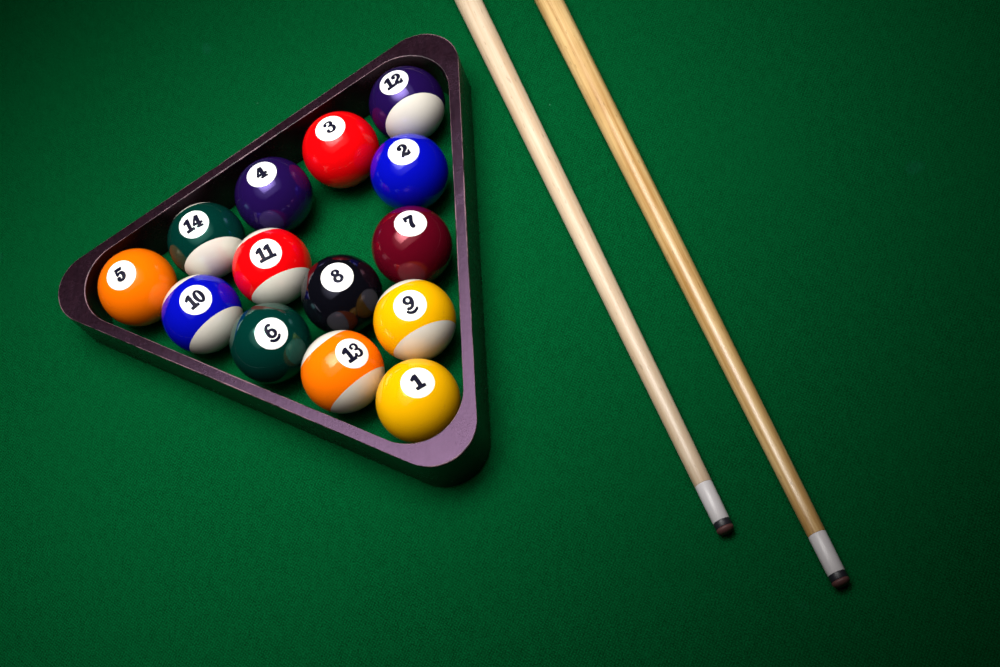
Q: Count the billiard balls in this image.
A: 14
